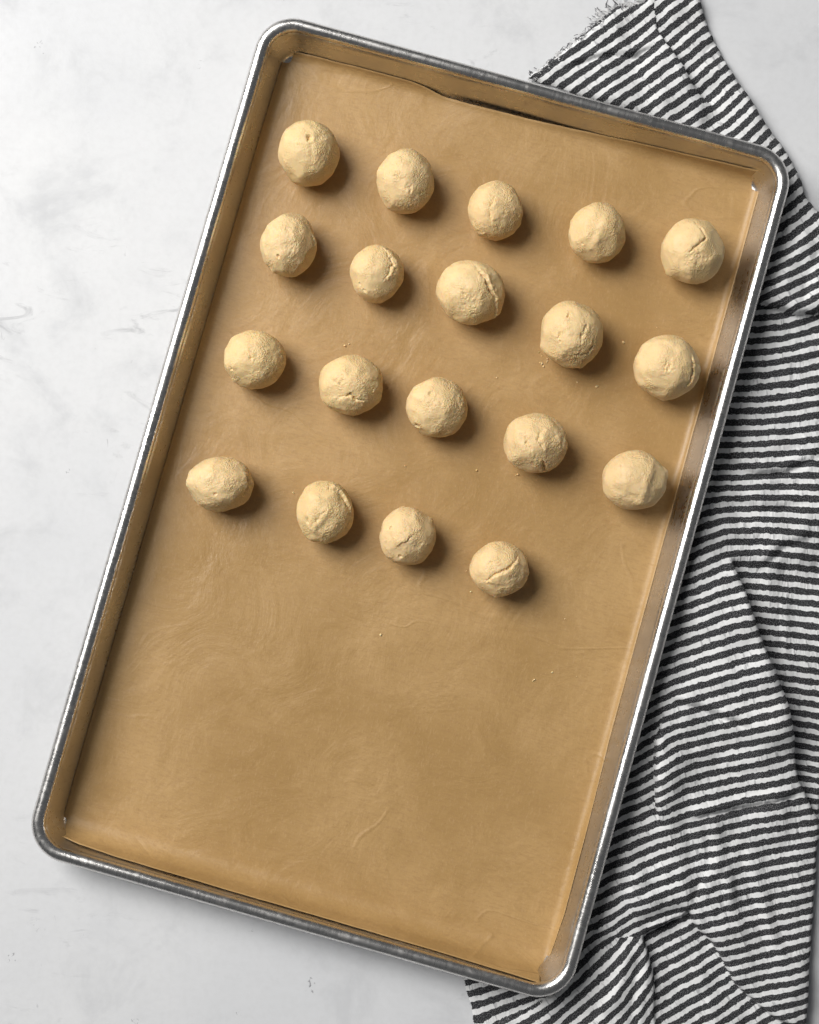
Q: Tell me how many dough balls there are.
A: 19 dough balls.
